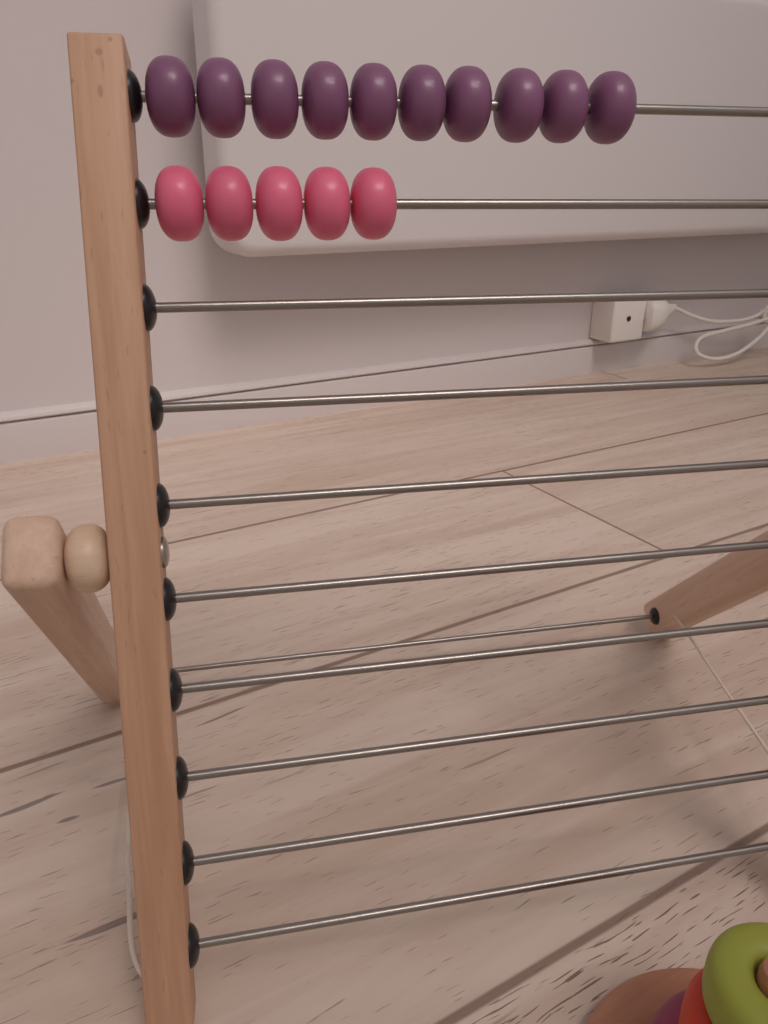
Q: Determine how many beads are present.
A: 15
